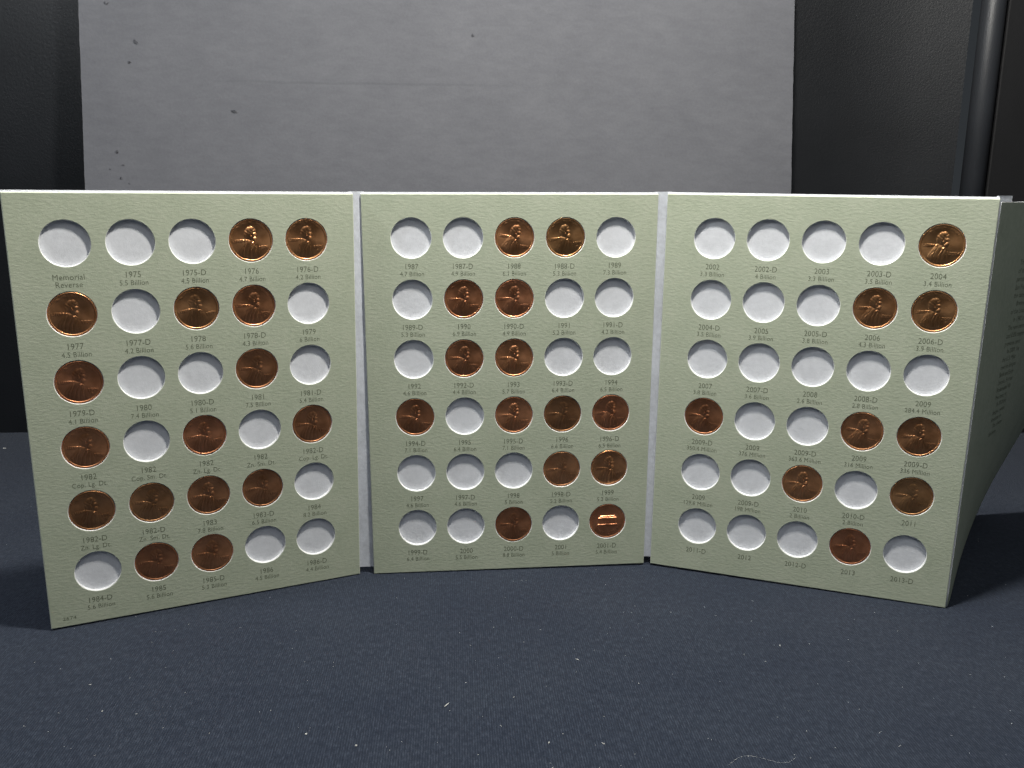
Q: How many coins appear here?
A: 39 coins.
